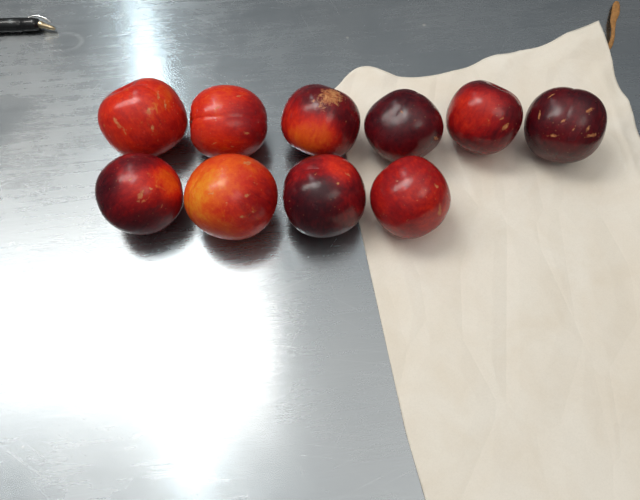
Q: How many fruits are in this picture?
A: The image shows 10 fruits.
